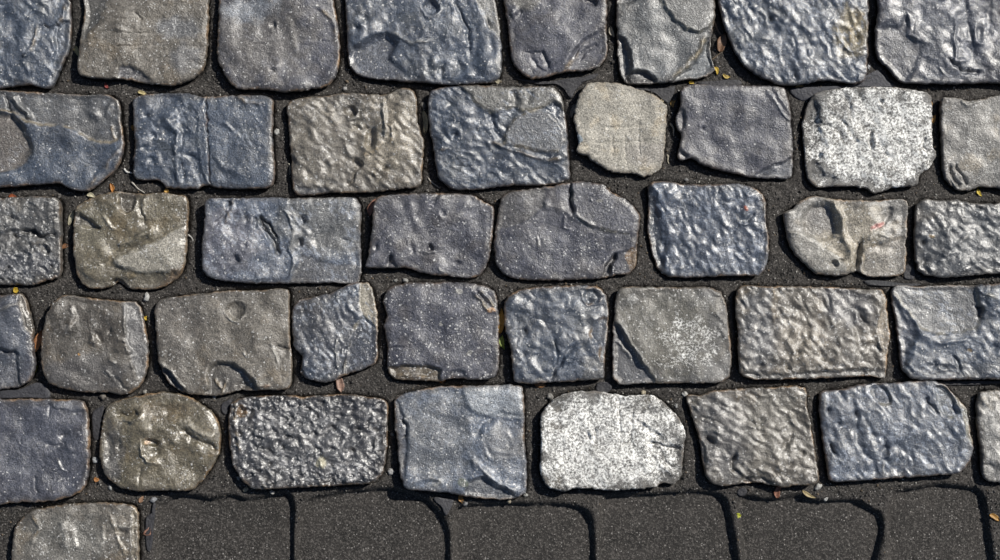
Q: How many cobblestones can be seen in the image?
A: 42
